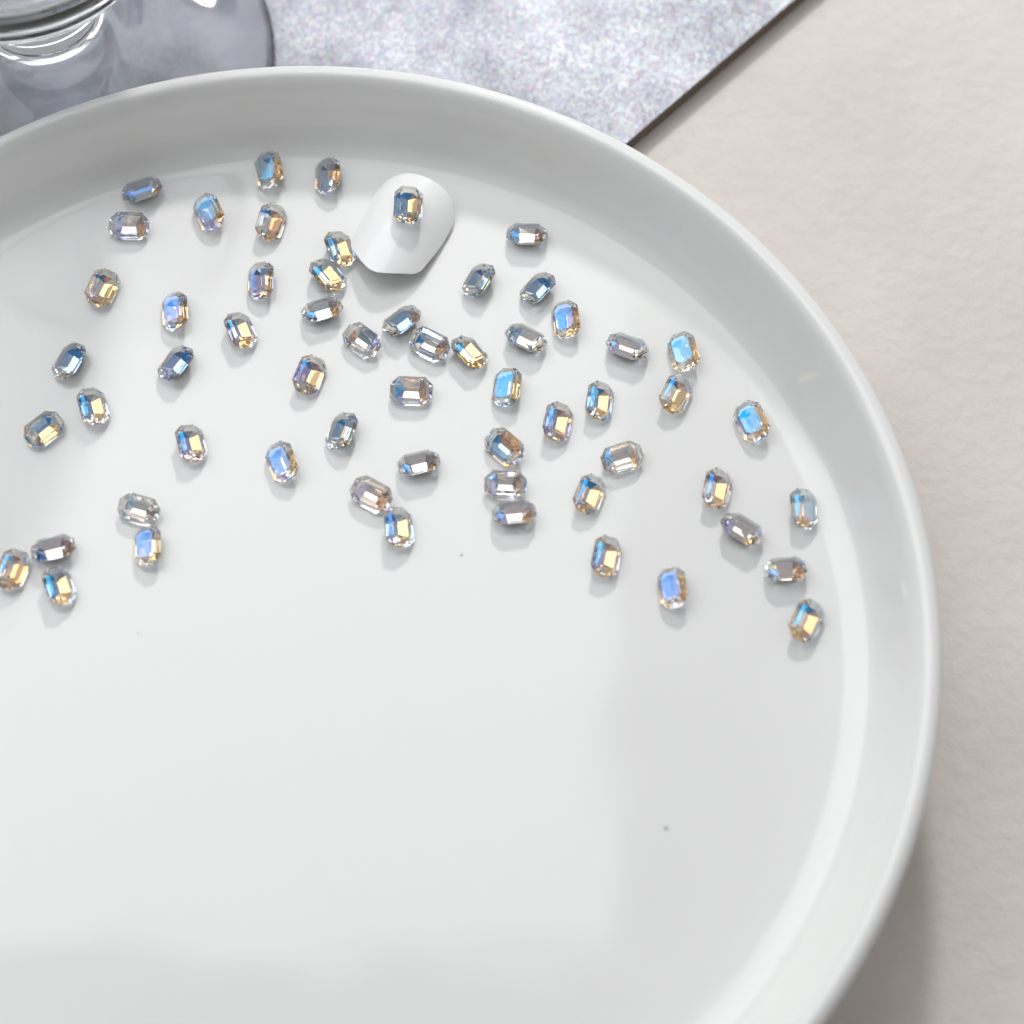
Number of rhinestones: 59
